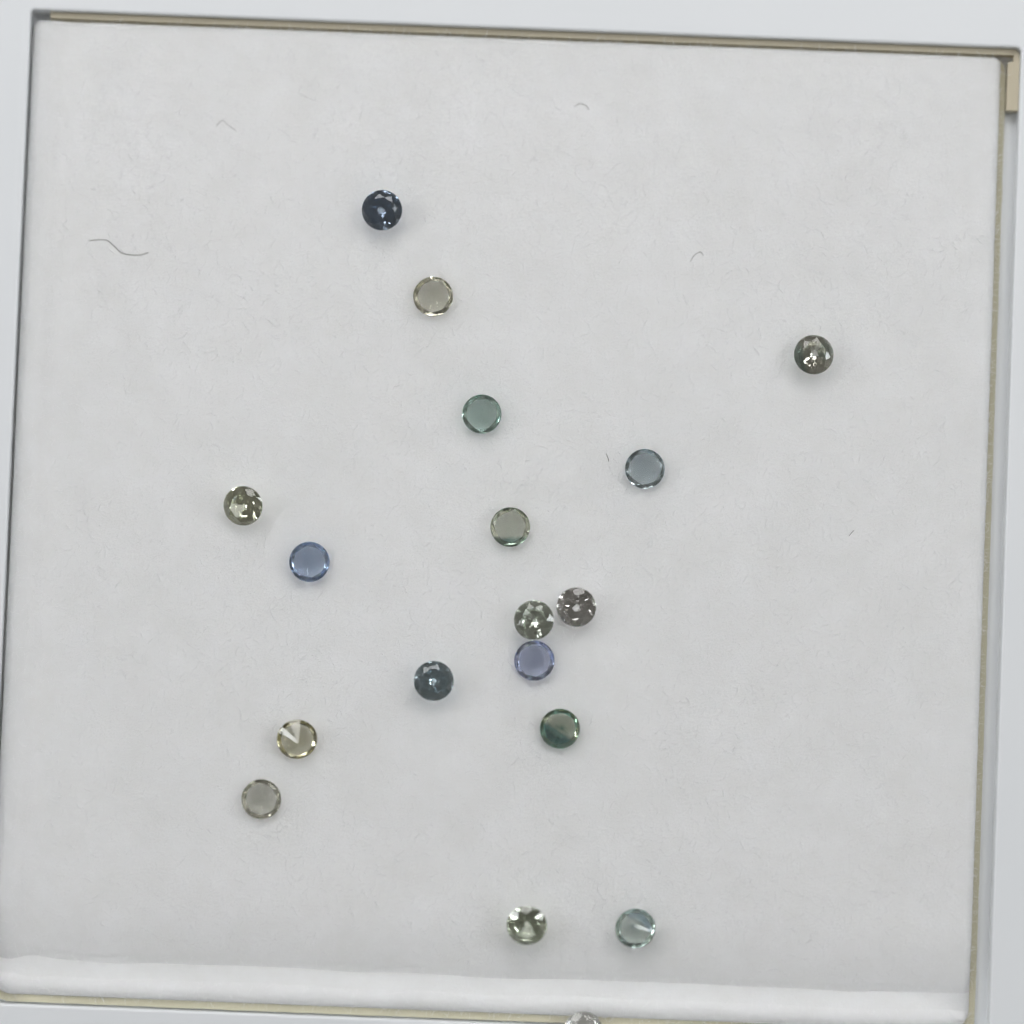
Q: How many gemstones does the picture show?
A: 18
